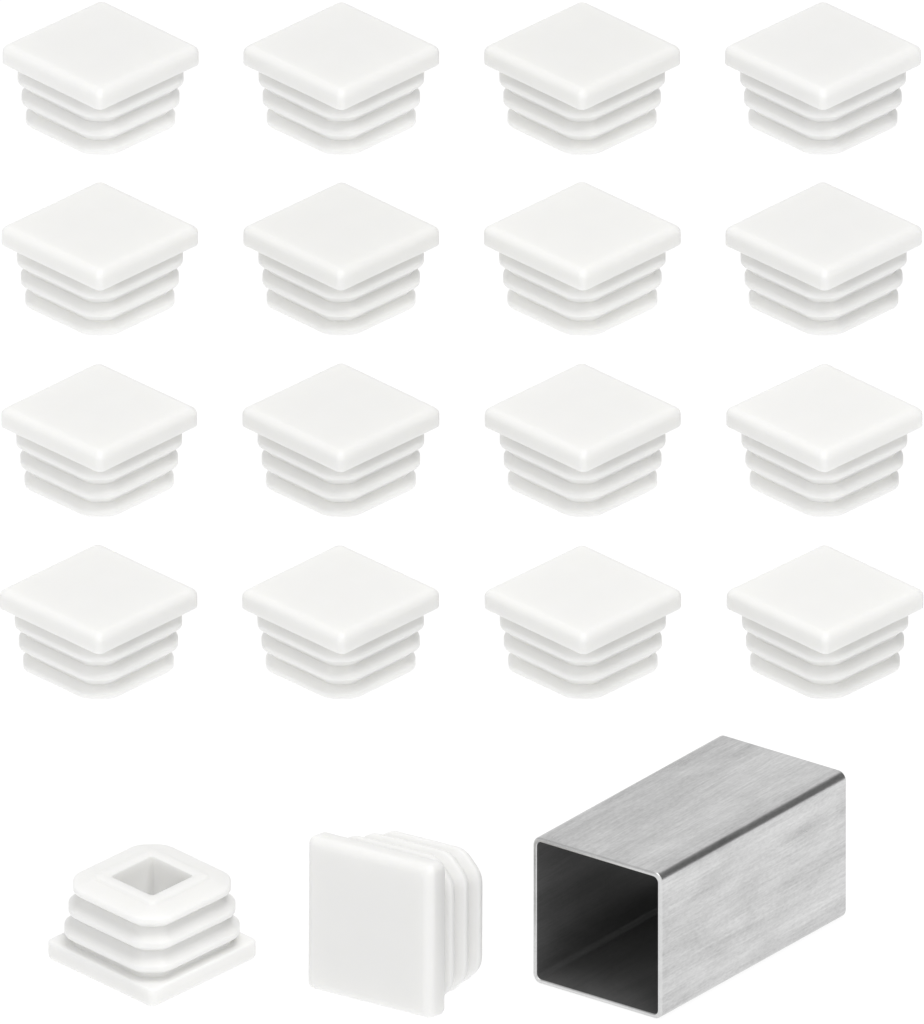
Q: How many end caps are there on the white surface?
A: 18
